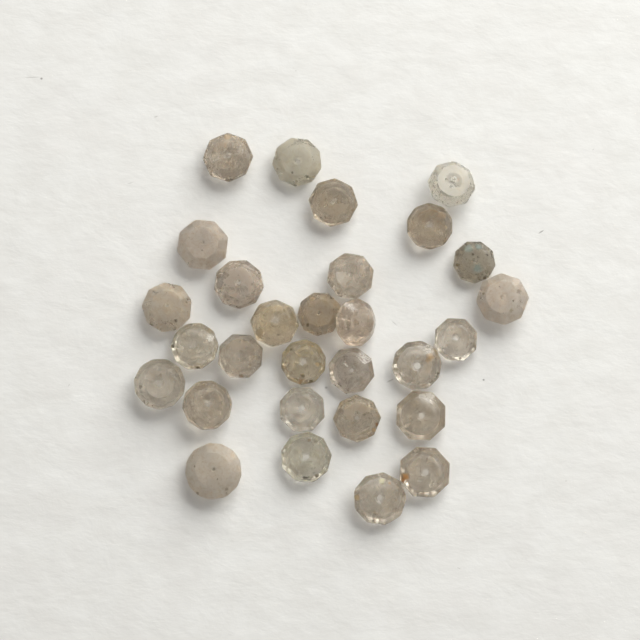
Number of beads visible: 29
